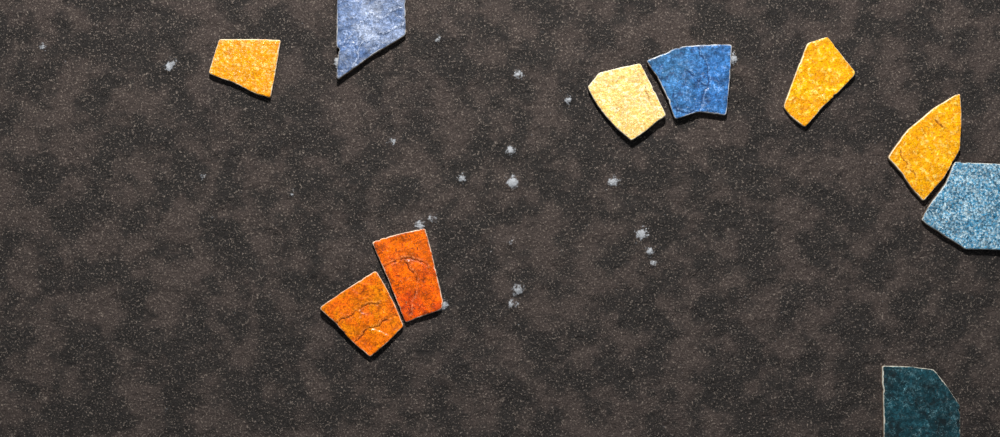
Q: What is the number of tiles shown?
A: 10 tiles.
